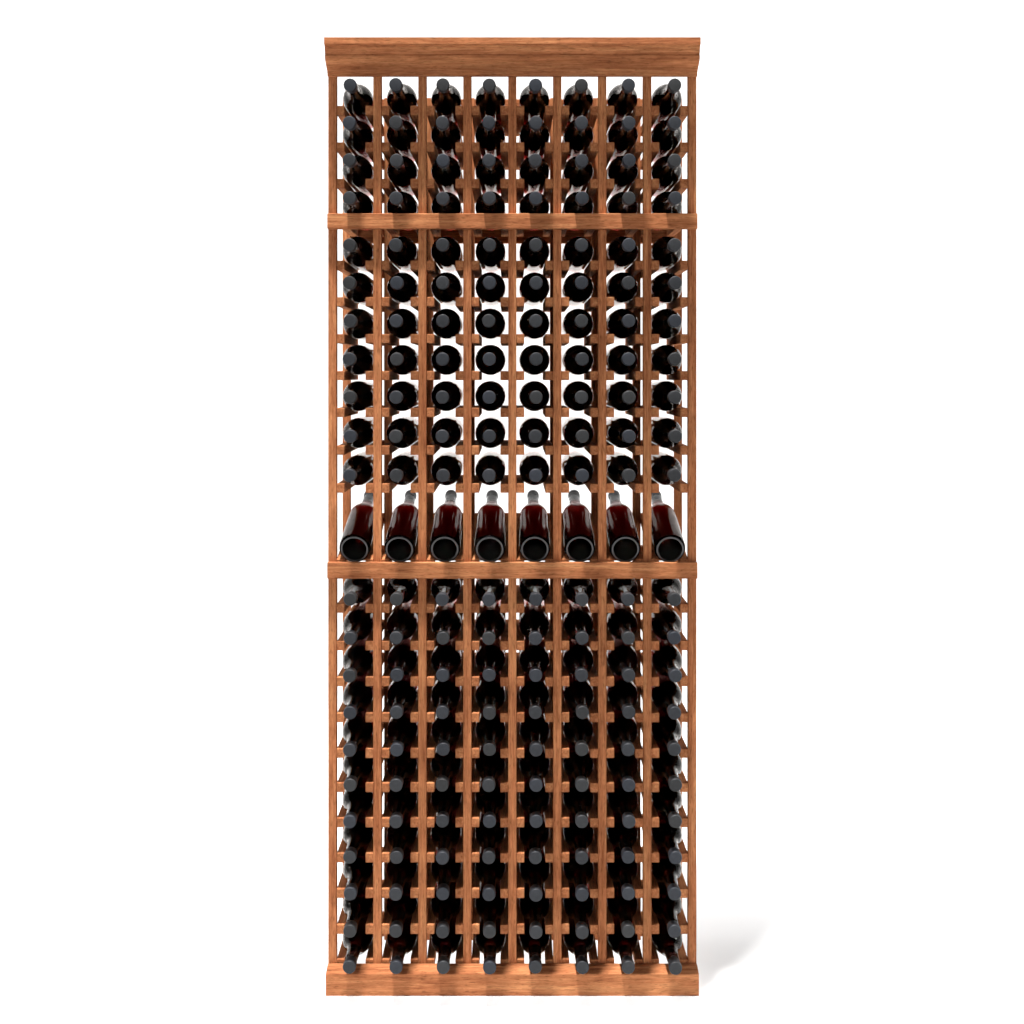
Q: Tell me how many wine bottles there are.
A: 184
